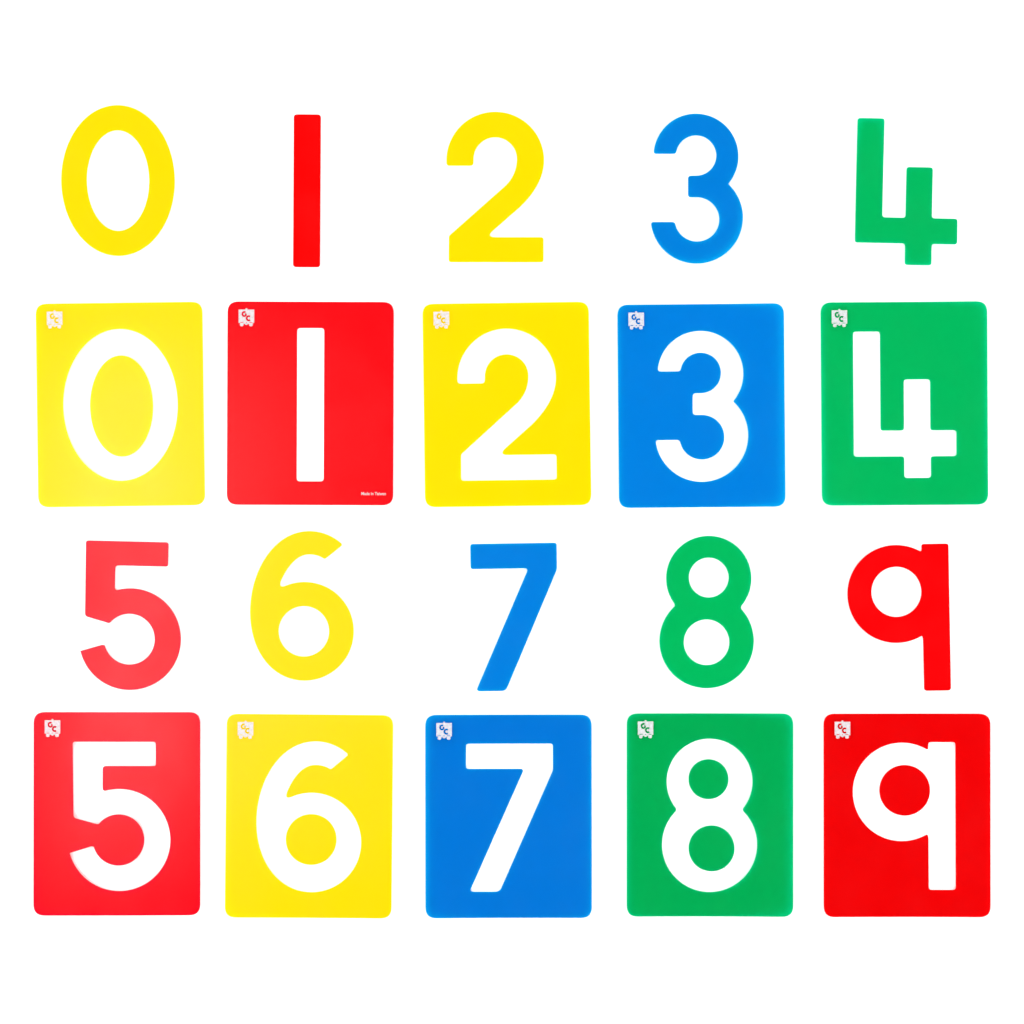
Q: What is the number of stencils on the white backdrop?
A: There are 10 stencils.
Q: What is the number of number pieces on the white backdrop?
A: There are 10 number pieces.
